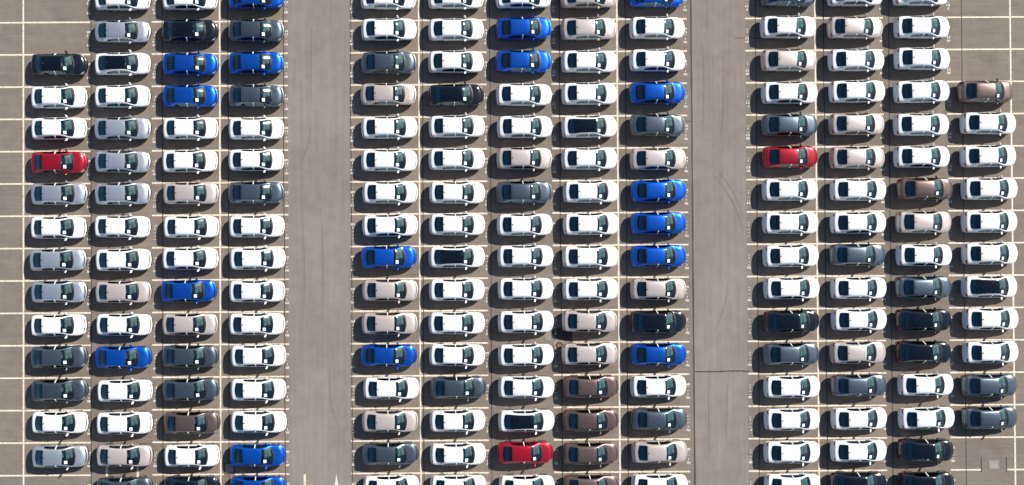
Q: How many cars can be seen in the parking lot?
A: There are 200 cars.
